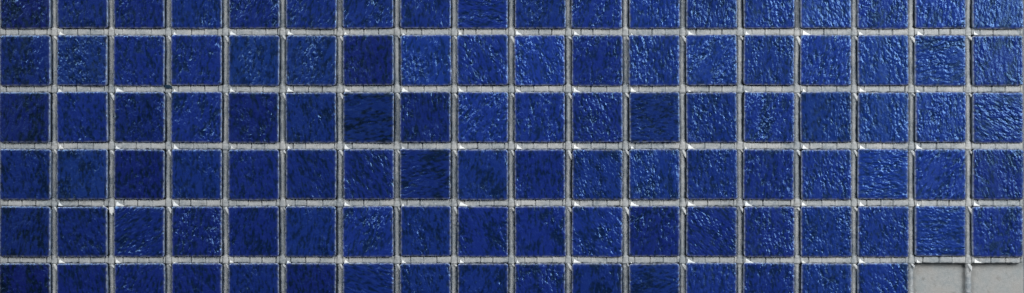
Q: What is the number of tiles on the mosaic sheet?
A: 106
